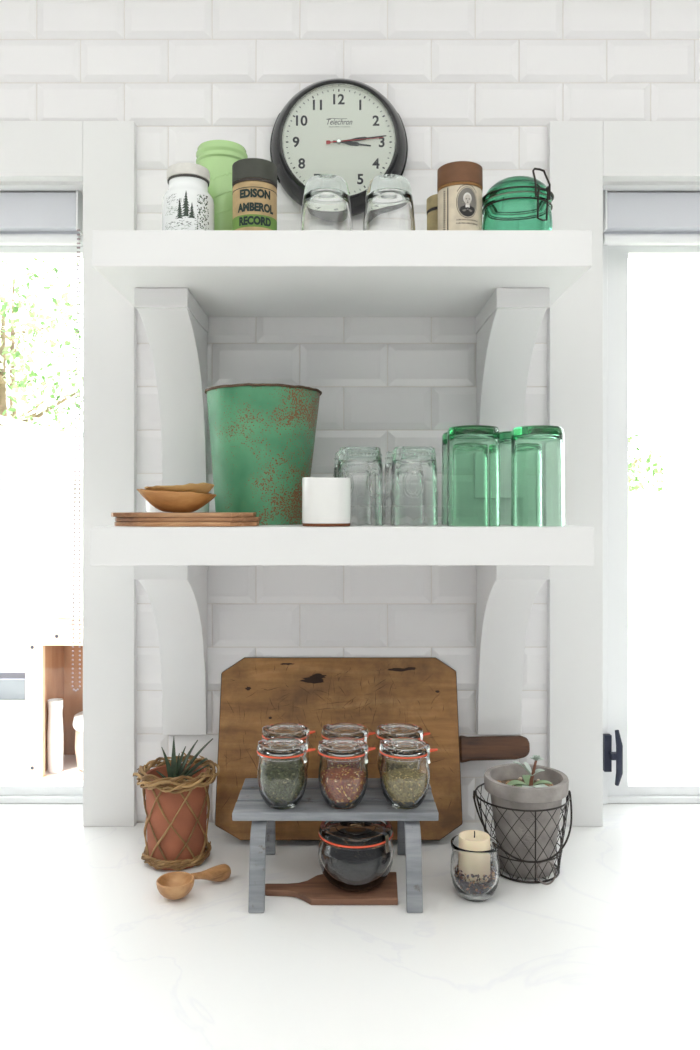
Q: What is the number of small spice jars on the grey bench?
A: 6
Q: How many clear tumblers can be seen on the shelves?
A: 6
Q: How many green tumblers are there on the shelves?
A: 4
